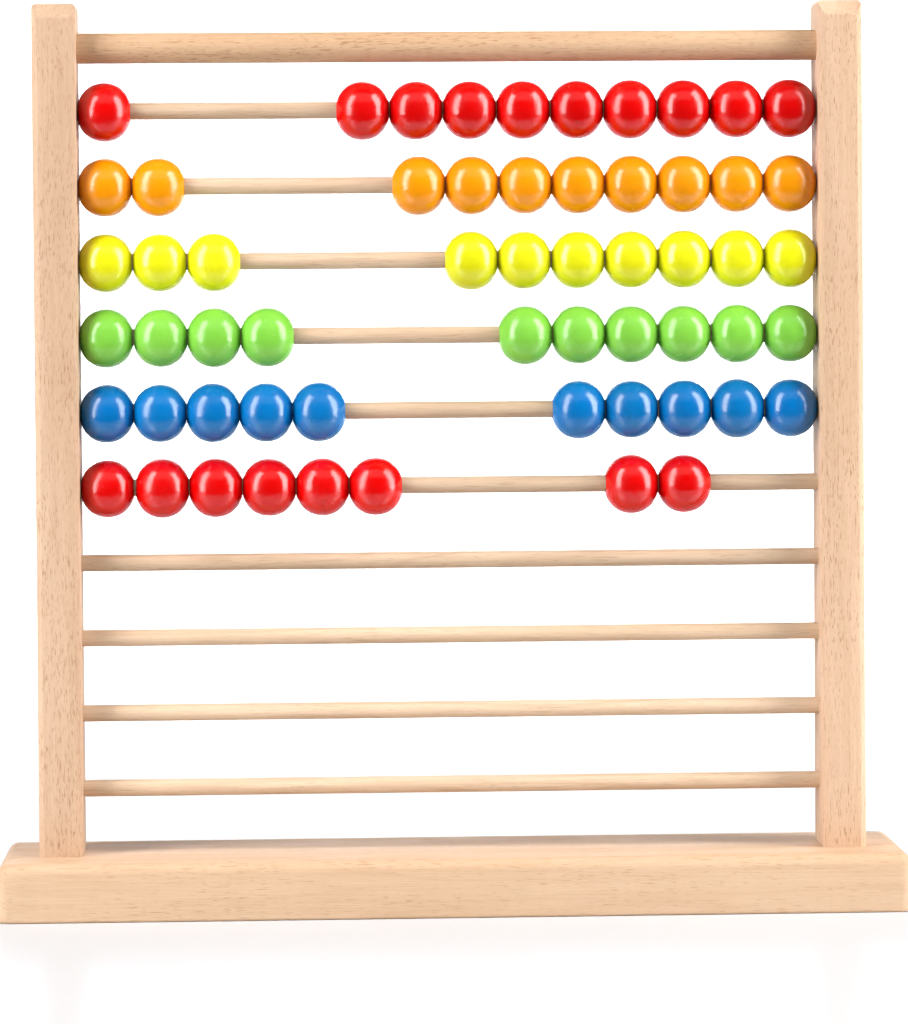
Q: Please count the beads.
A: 58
